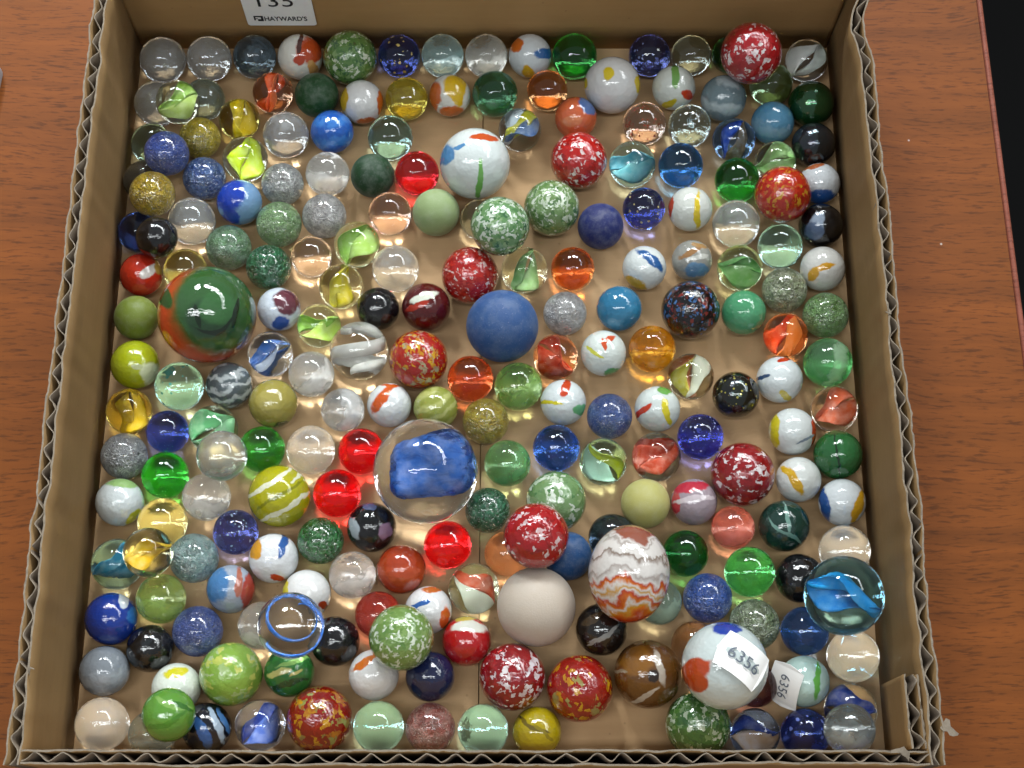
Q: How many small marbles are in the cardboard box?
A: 200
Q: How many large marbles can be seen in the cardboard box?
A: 31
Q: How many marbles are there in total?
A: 231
